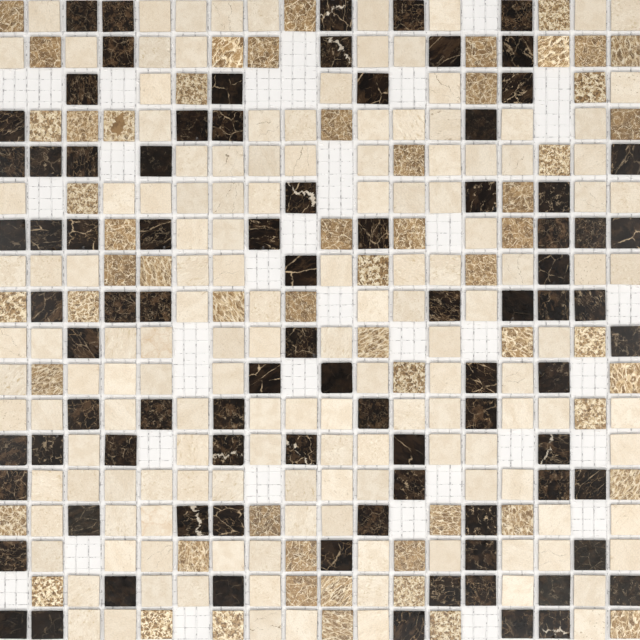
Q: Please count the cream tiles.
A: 144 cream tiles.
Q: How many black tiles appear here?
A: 86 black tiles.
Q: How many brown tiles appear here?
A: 58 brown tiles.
